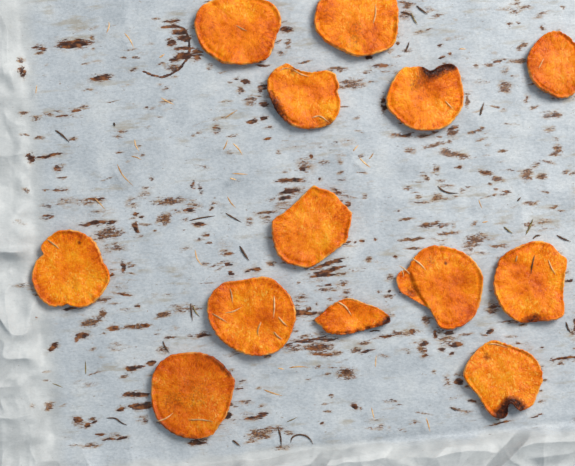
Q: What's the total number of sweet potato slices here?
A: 13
